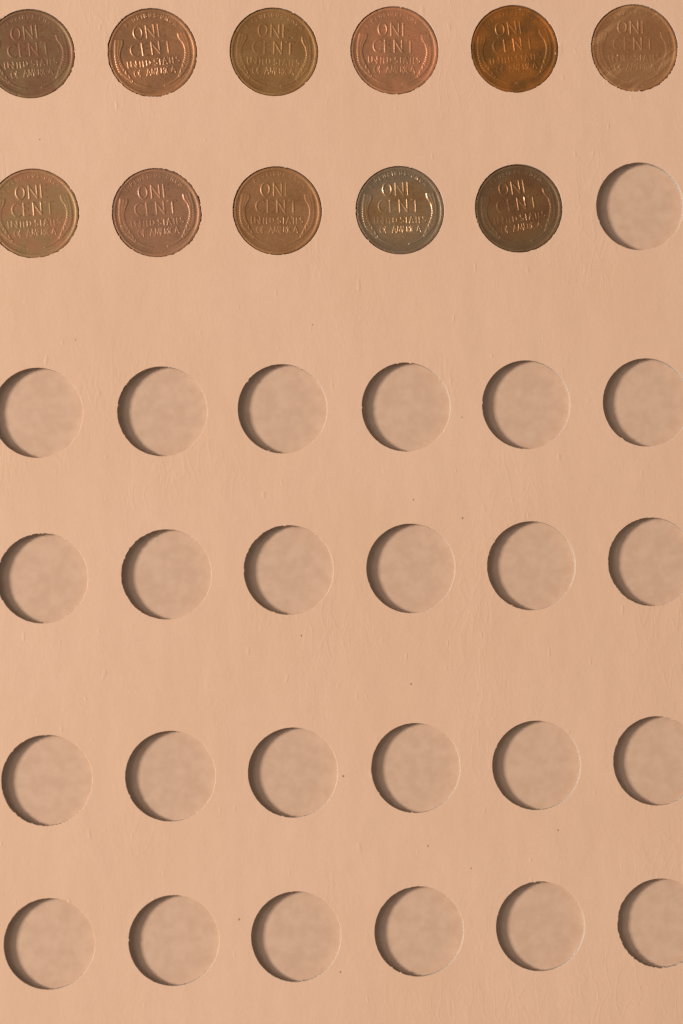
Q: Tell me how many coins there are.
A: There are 11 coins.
